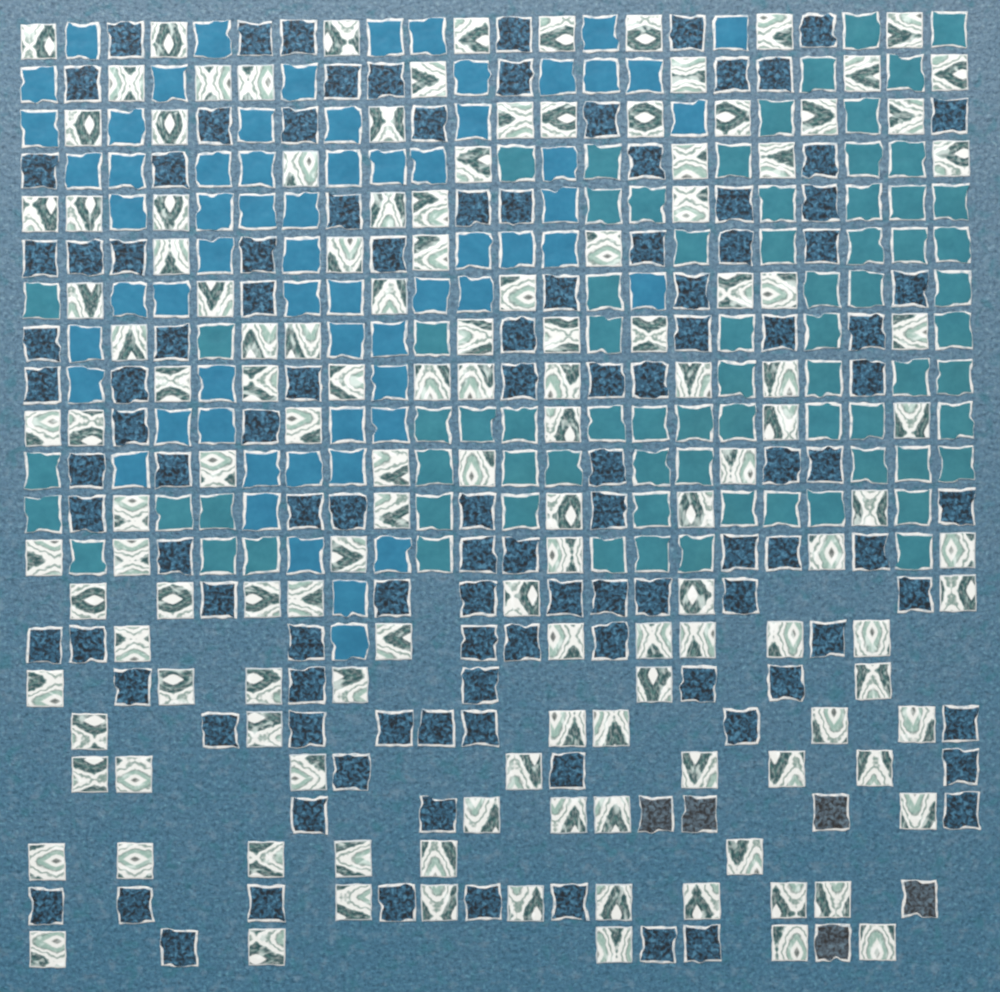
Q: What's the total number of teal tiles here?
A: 74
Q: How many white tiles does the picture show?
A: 136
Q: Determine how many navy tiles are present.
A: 117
